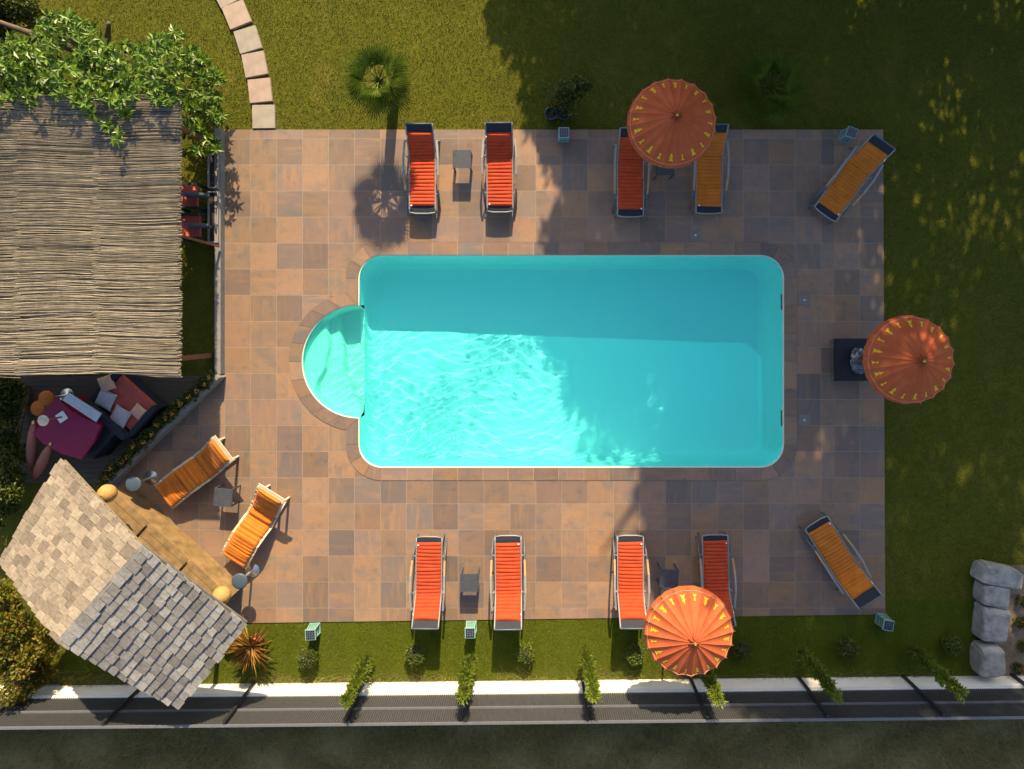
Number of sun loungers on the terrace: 12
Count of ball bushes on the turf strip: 7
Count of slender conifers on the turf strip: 6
